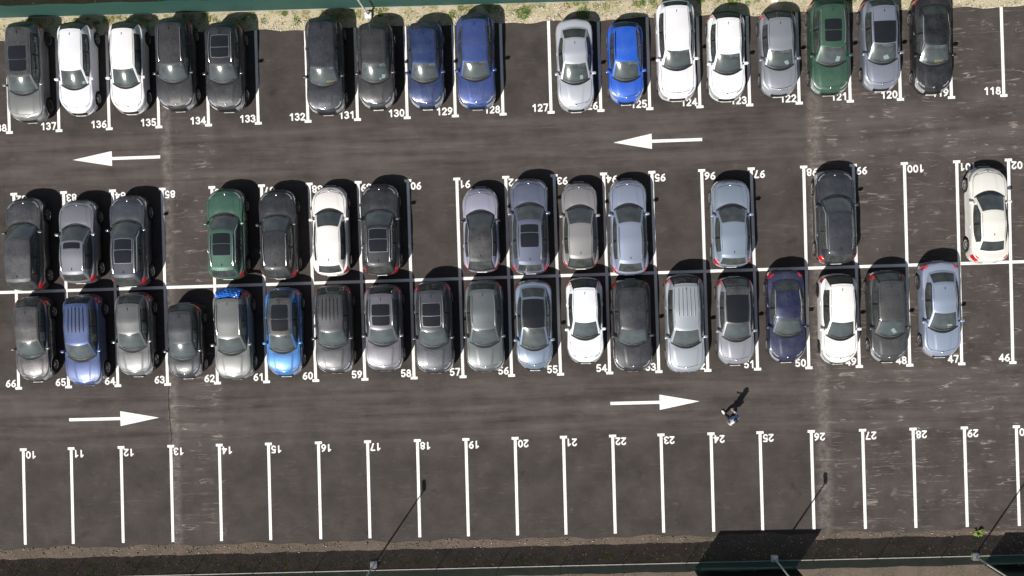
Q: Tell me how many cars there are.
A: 50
